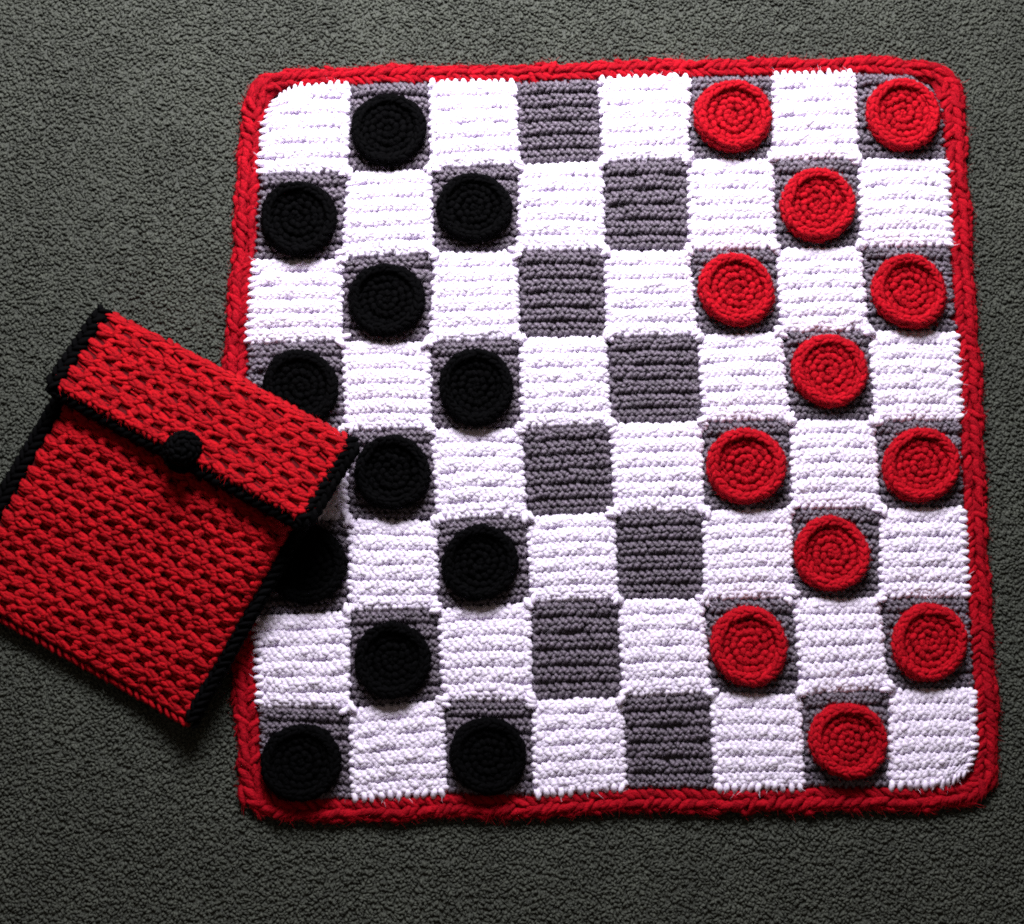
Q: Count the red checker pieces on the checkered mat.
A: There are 12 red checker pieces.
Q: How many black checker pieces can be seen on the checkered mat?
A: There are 12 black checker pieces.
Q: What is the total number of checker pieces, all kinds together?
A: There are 24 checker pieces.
